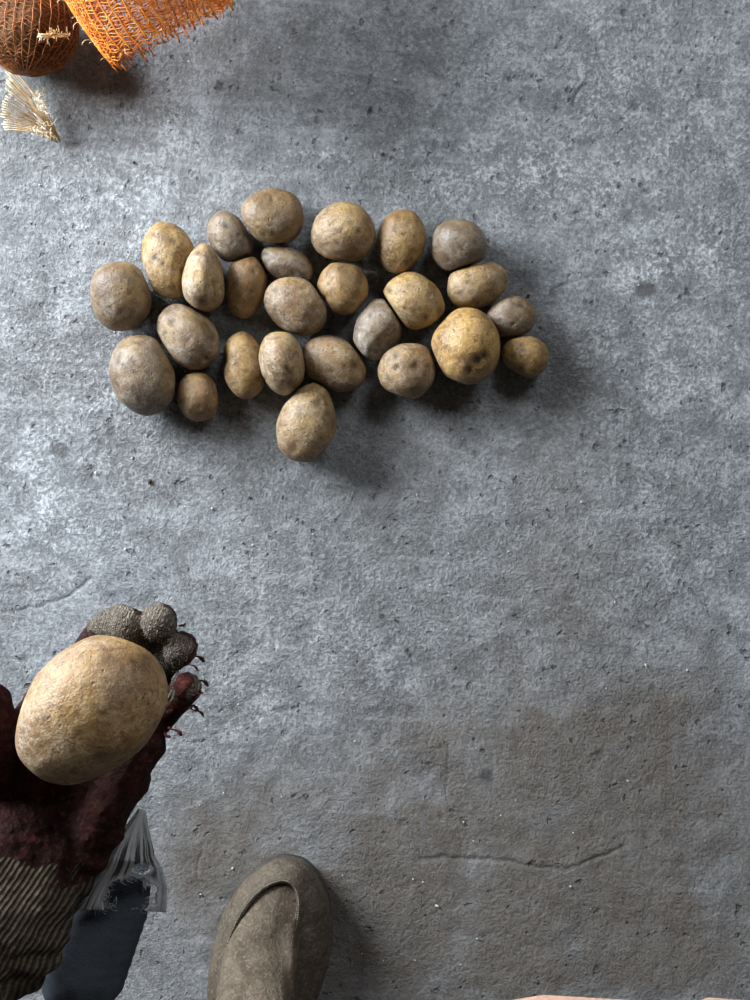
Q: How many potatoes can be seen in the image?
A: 27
